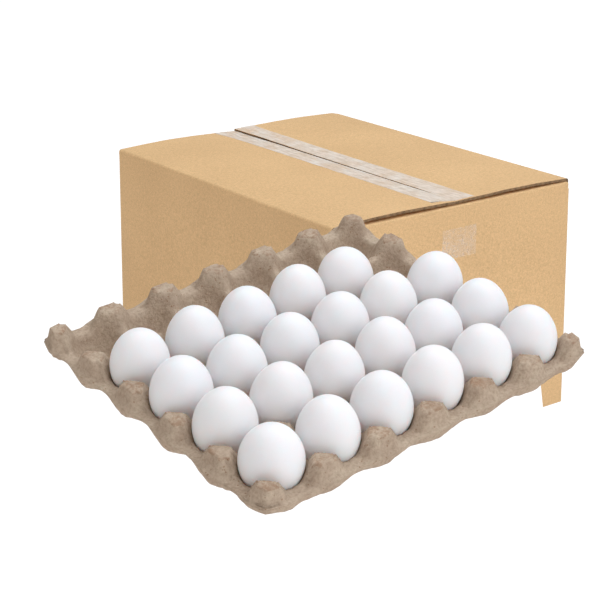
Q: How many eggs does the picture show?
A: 23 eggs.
